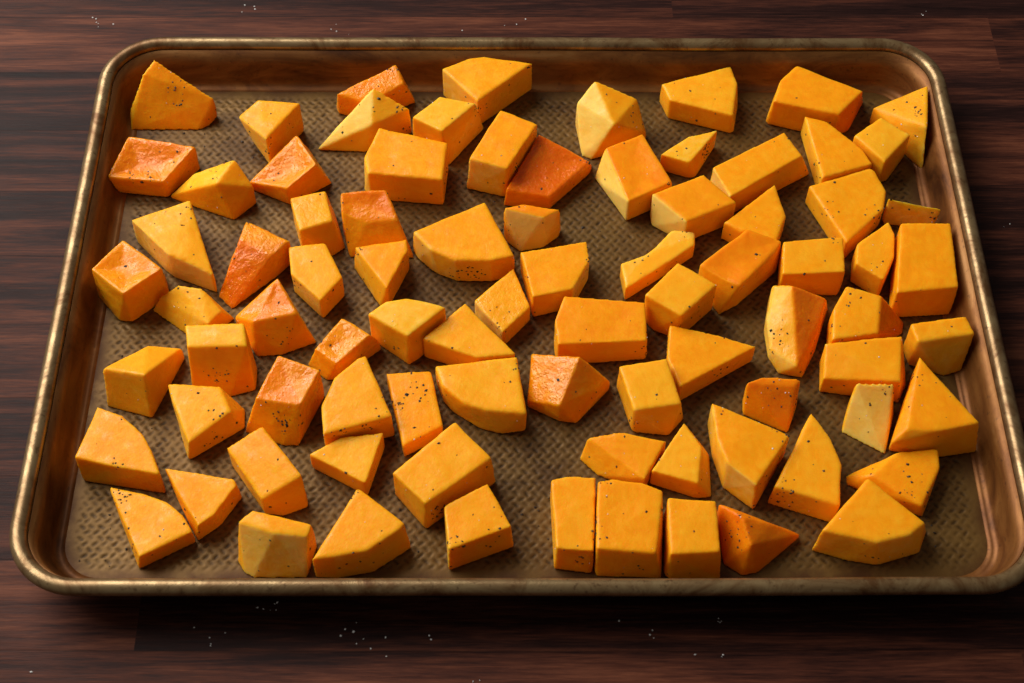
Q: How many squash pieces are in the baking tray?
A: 84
